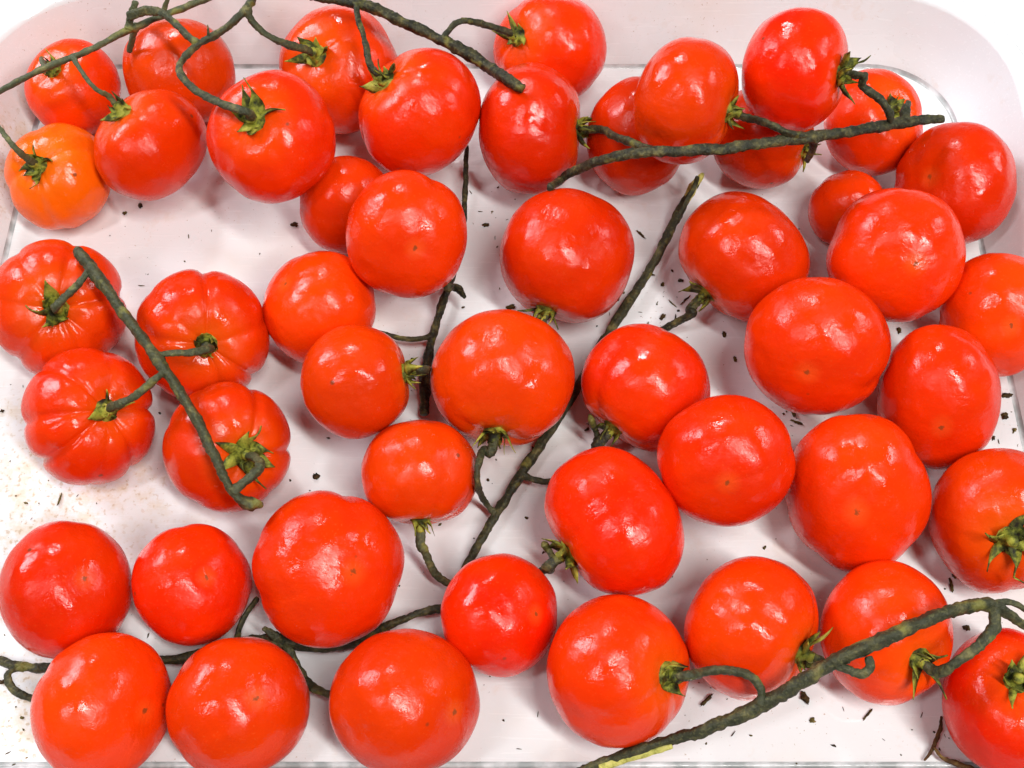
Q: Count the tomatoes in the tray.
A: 48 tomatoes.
